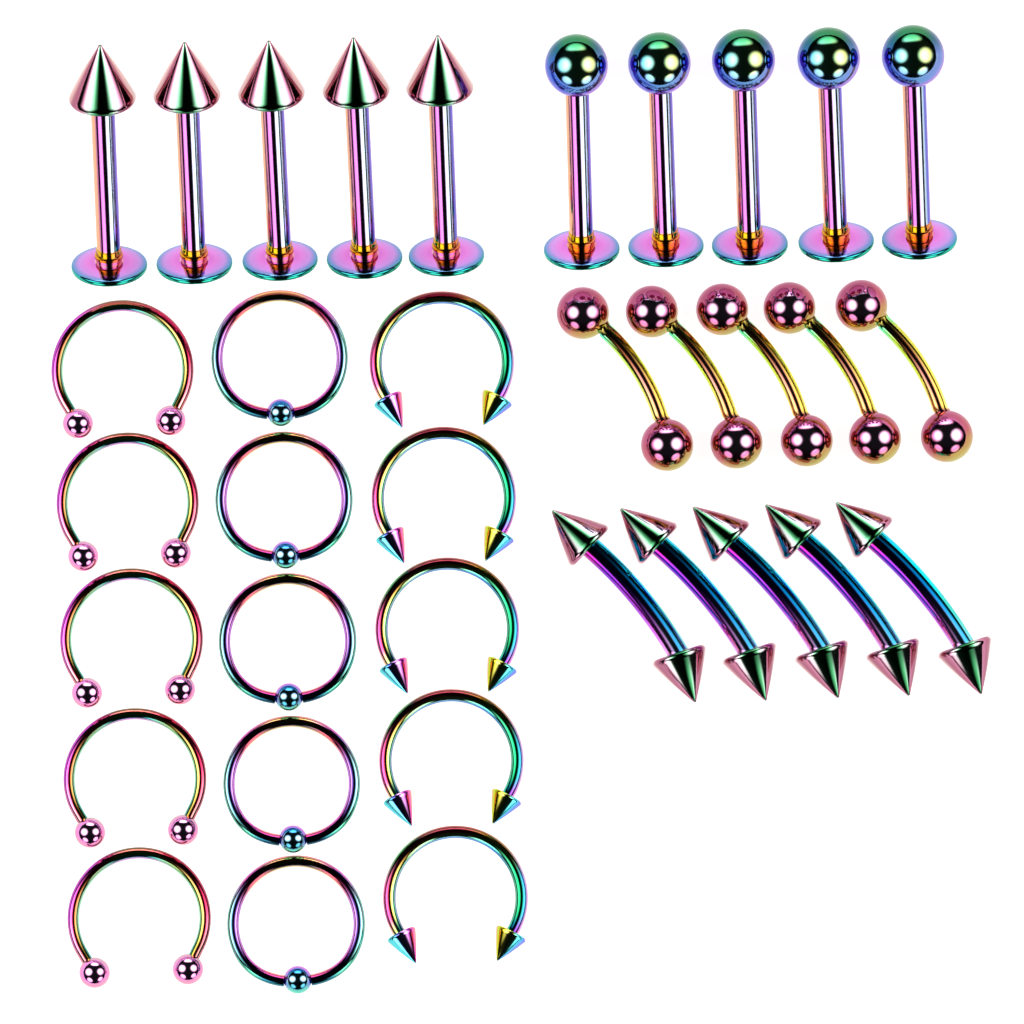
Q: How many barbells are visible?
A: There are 10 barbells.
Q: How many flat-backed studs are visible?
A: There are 10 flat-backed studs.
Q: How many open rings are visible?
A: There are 10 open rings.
